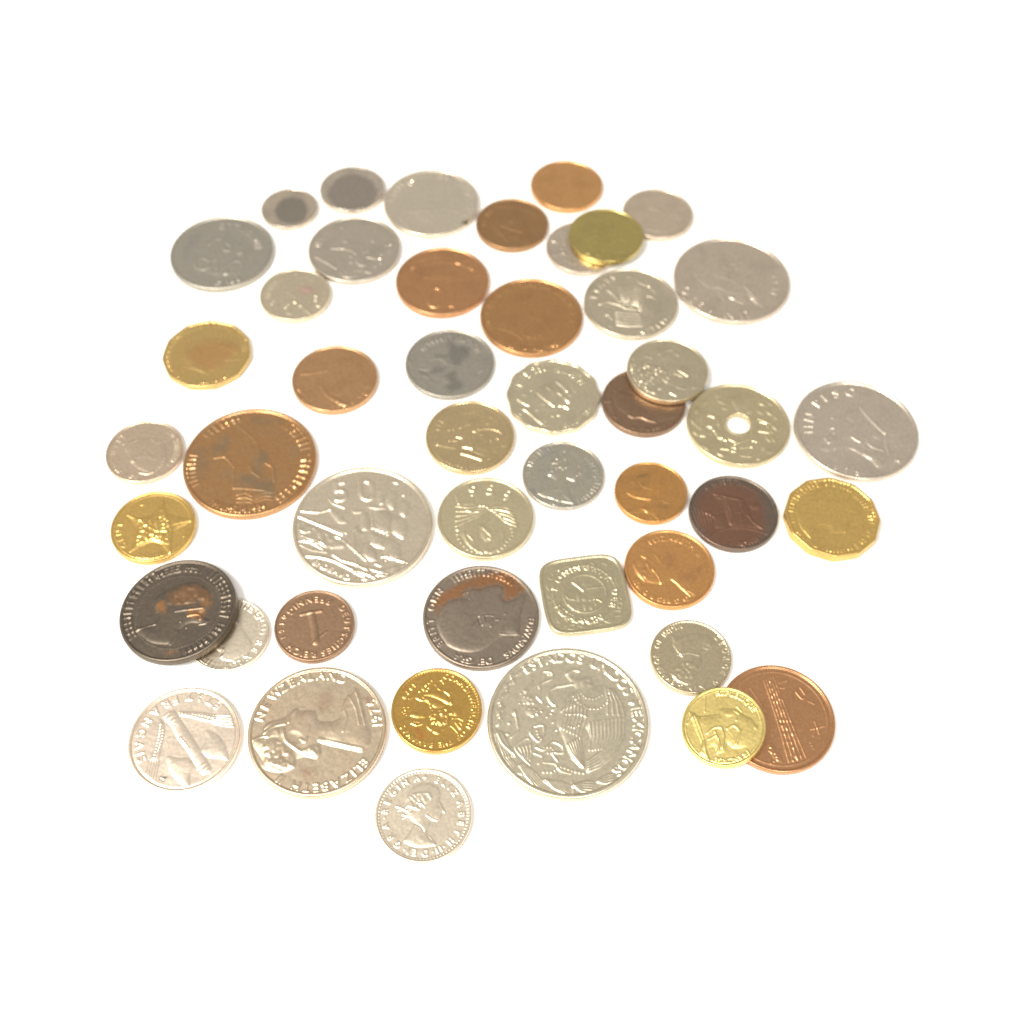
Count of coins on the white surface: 47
